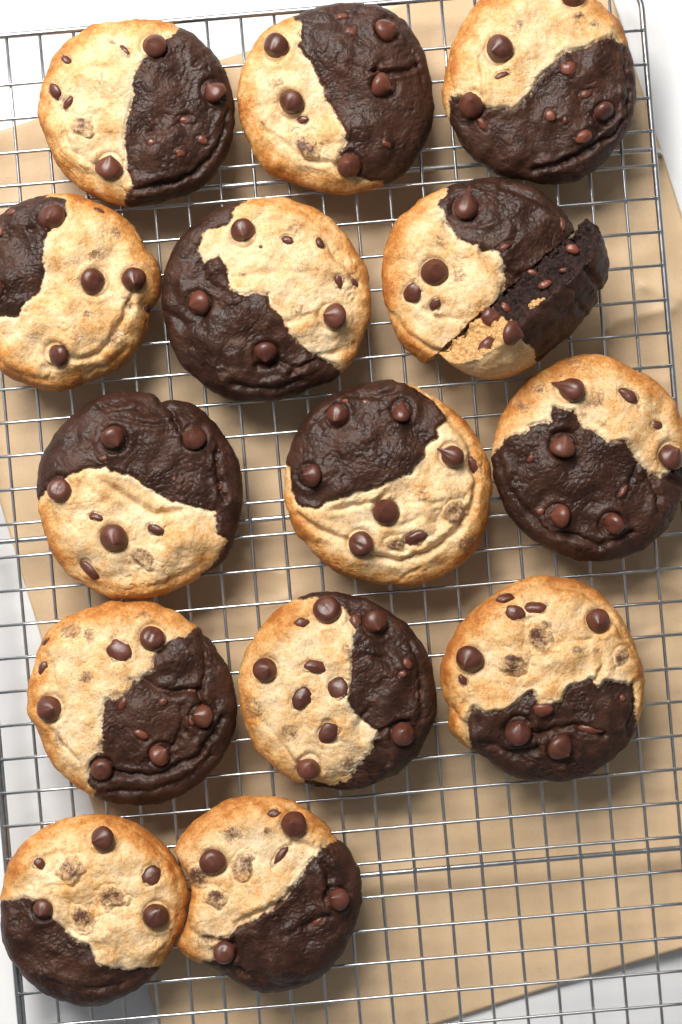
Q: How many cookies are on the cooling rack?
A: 14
